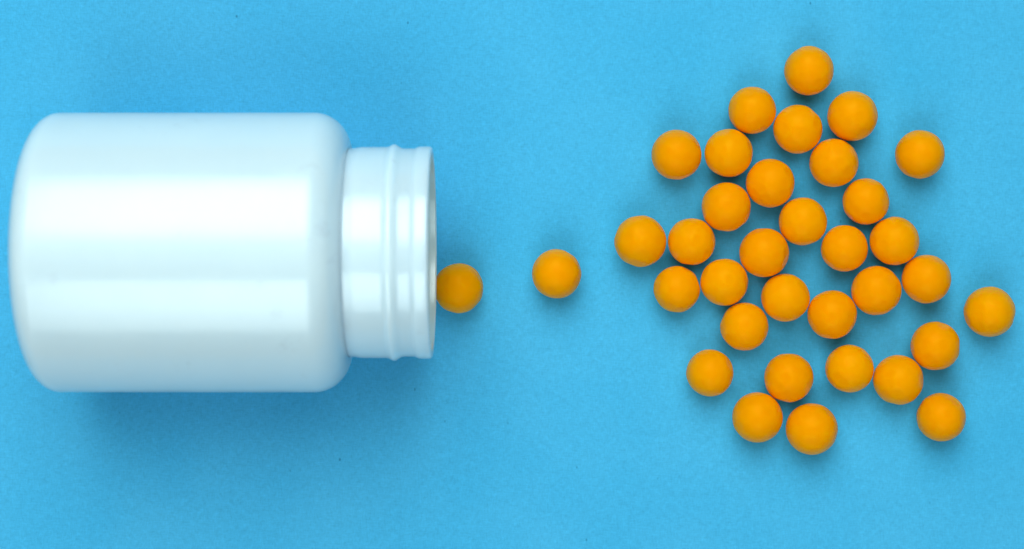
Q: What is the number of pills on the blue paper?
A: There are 35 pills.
